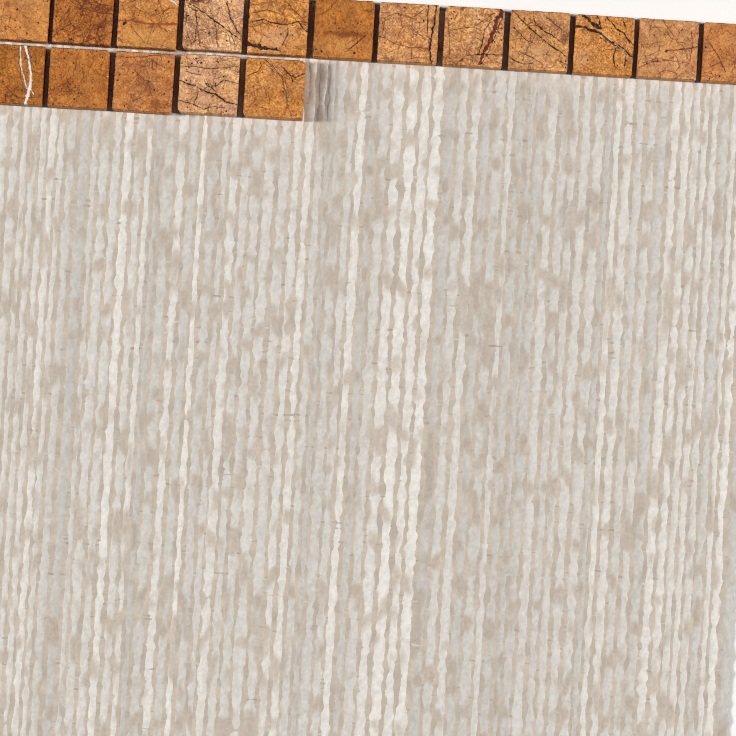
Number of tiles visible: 17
